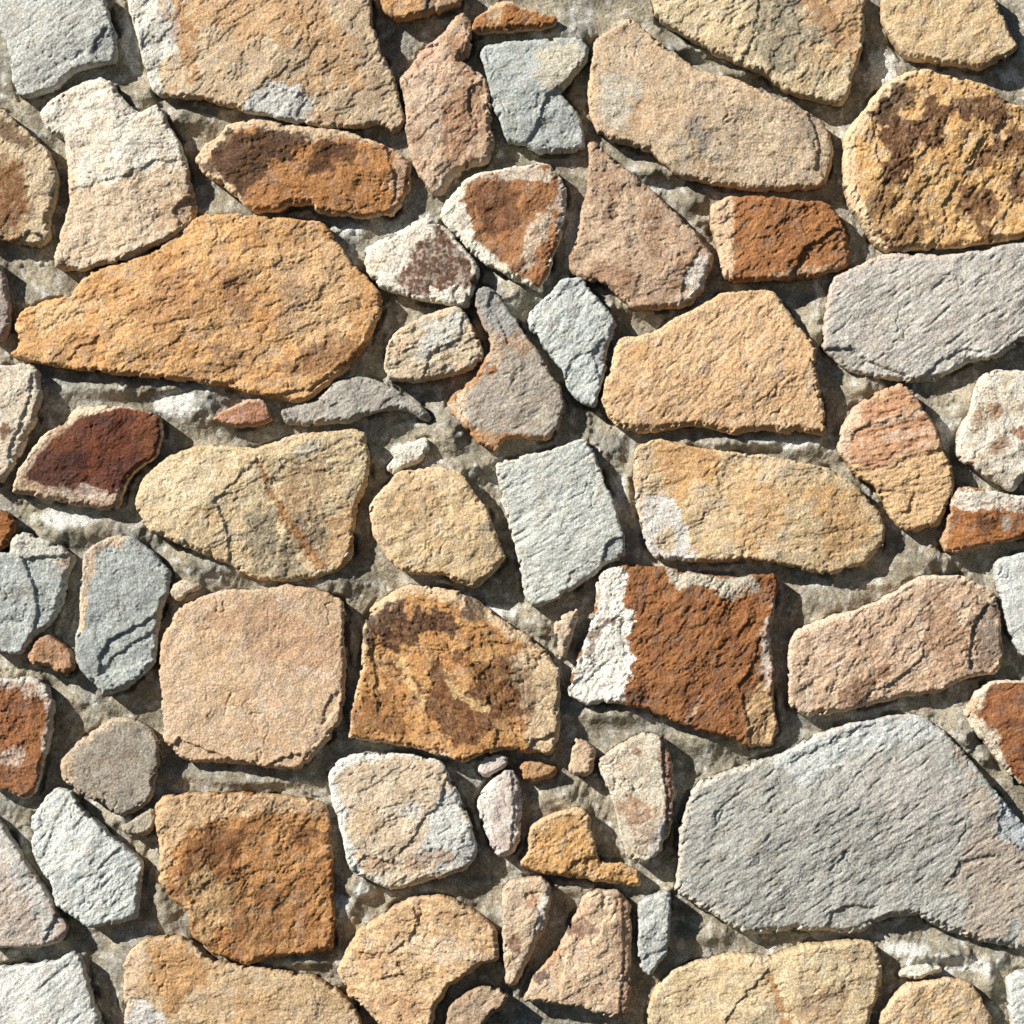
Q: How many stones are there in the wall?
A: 73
